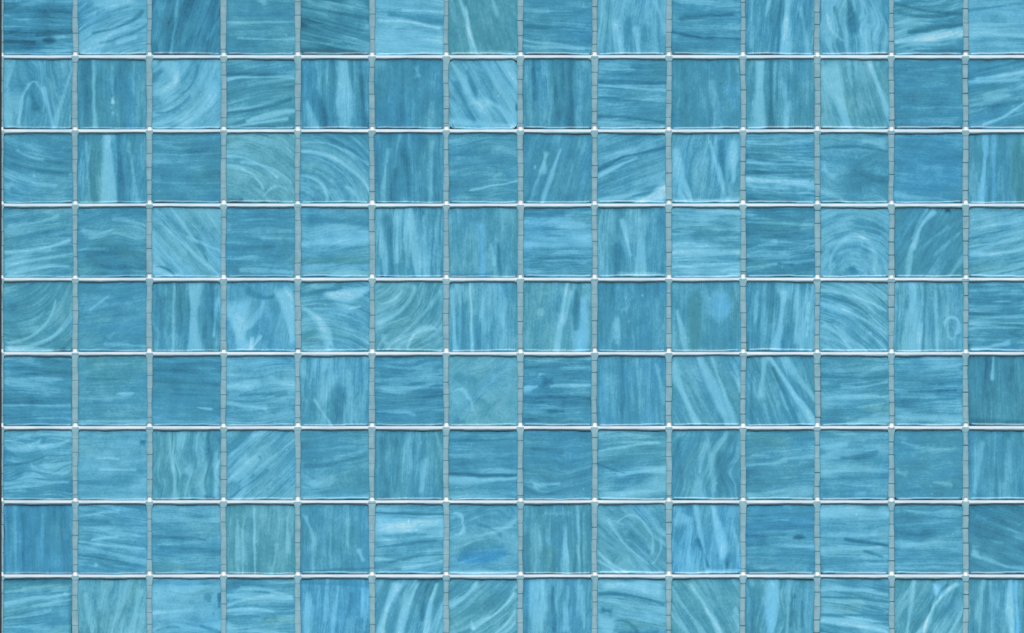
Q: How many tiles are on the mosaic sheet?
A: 126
